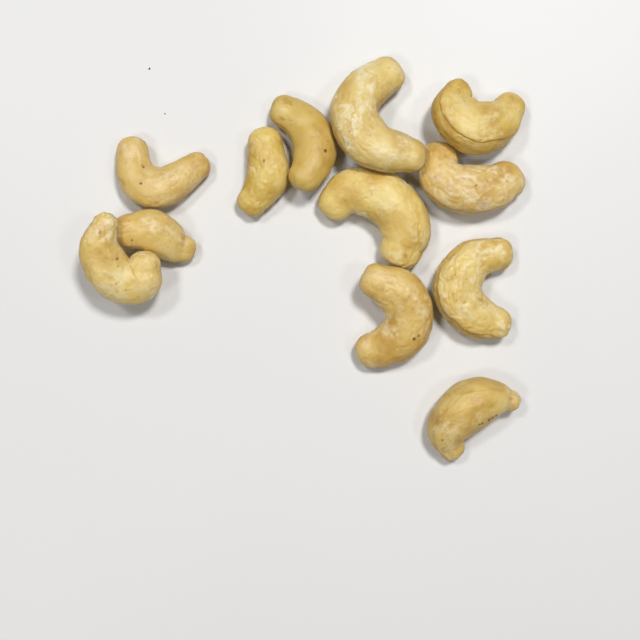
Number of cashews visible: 12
